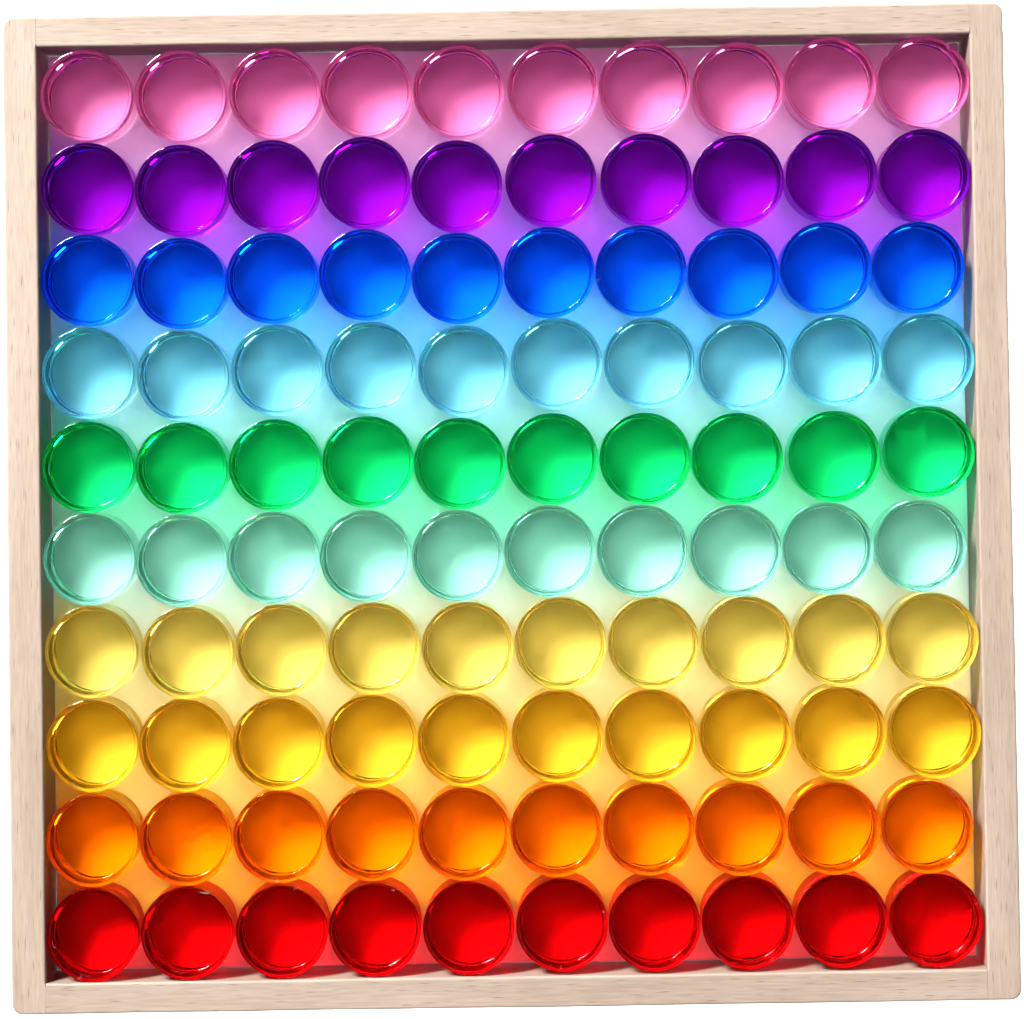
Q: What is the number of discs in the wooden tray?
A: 100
